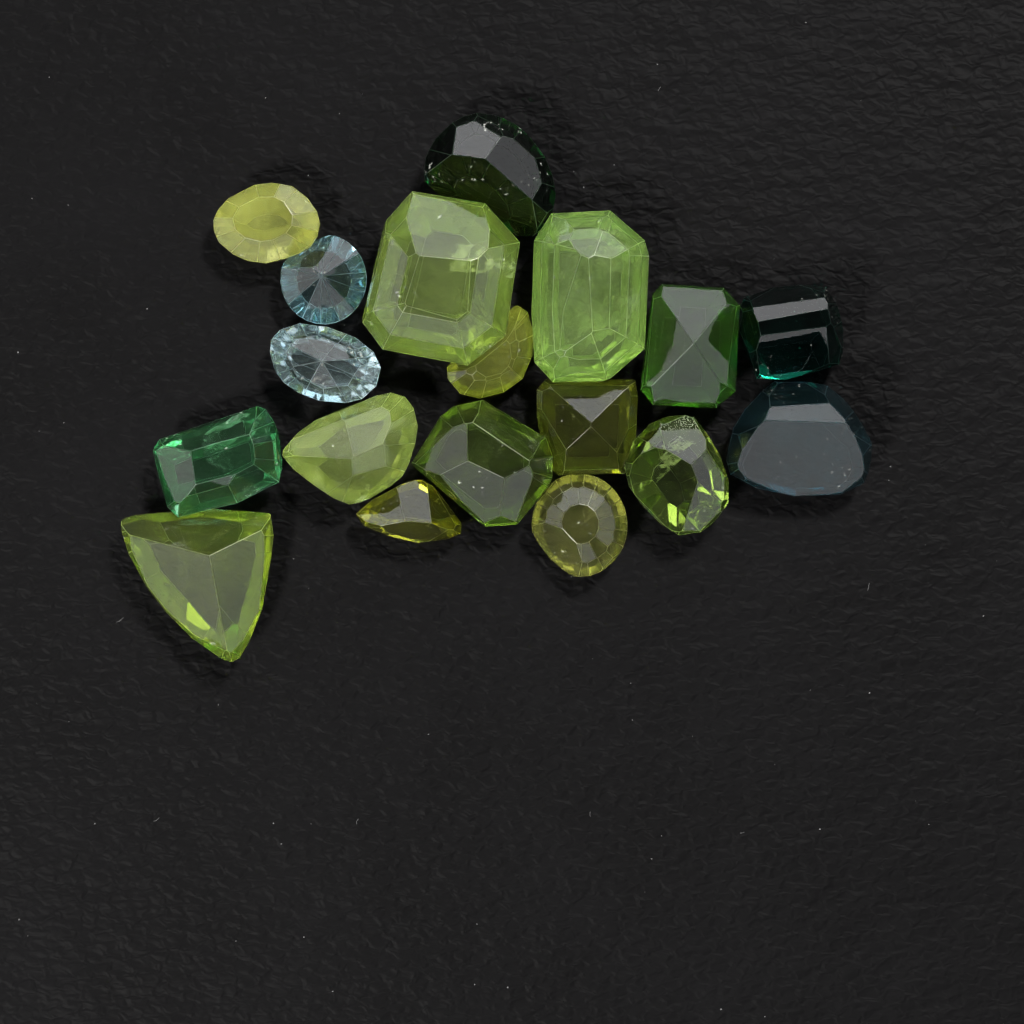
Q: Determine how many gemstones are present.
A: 18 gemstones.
